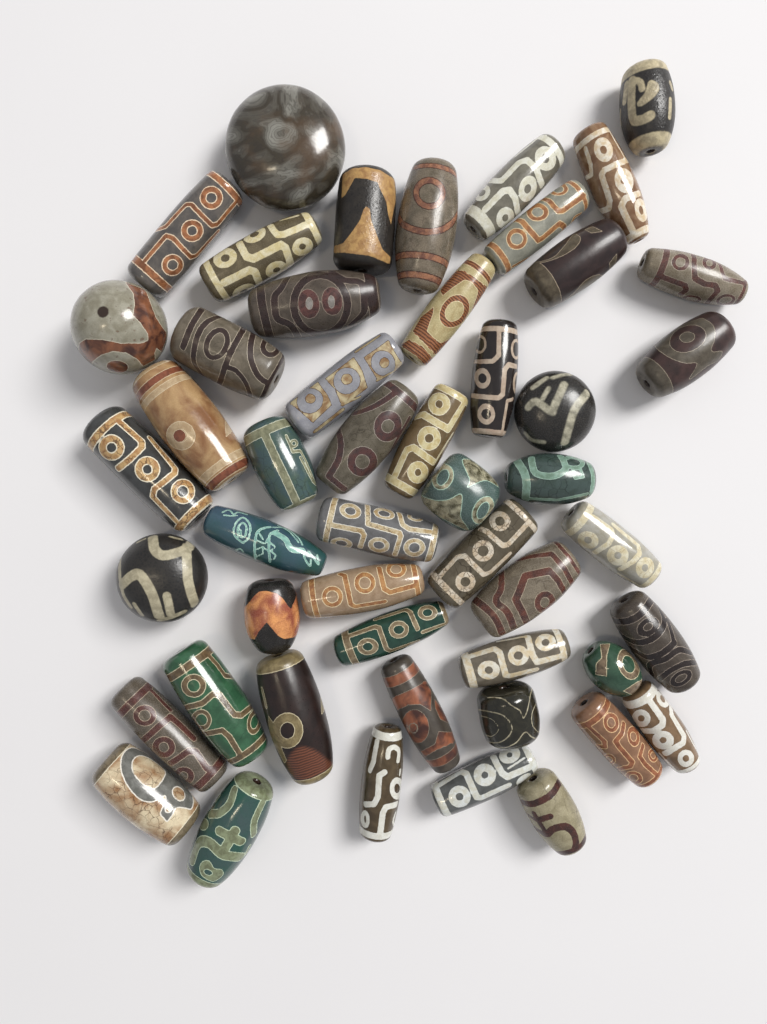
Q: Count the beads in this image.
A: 50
